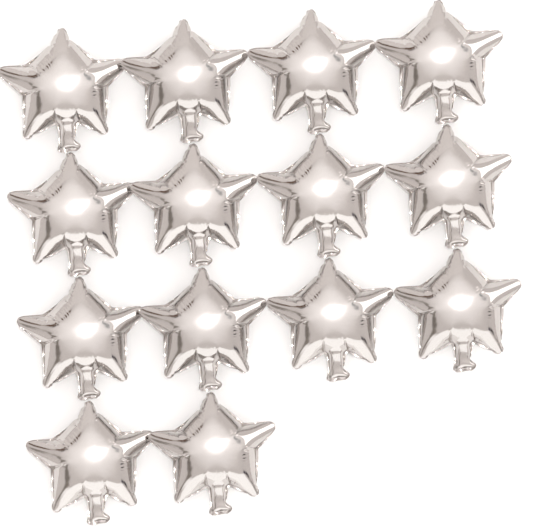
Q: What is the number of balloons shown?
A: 14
